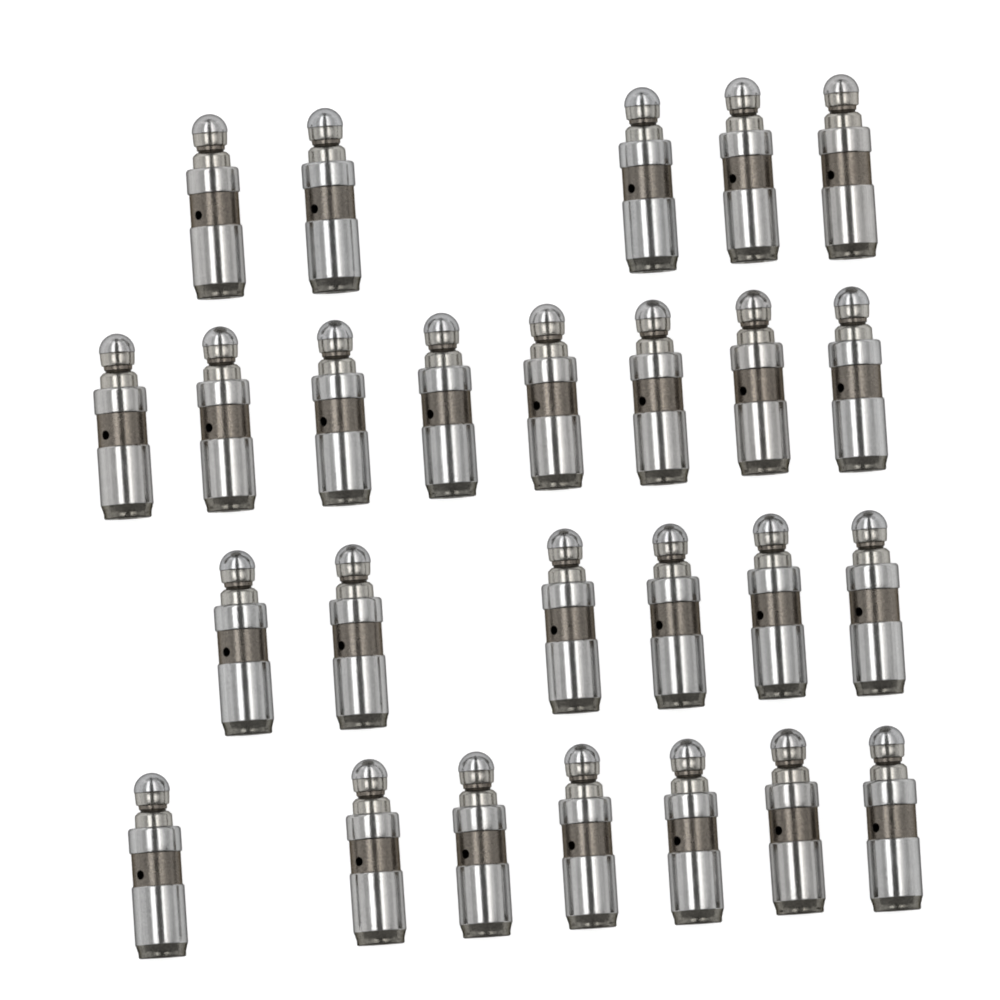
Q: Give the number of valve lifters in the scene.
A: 26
